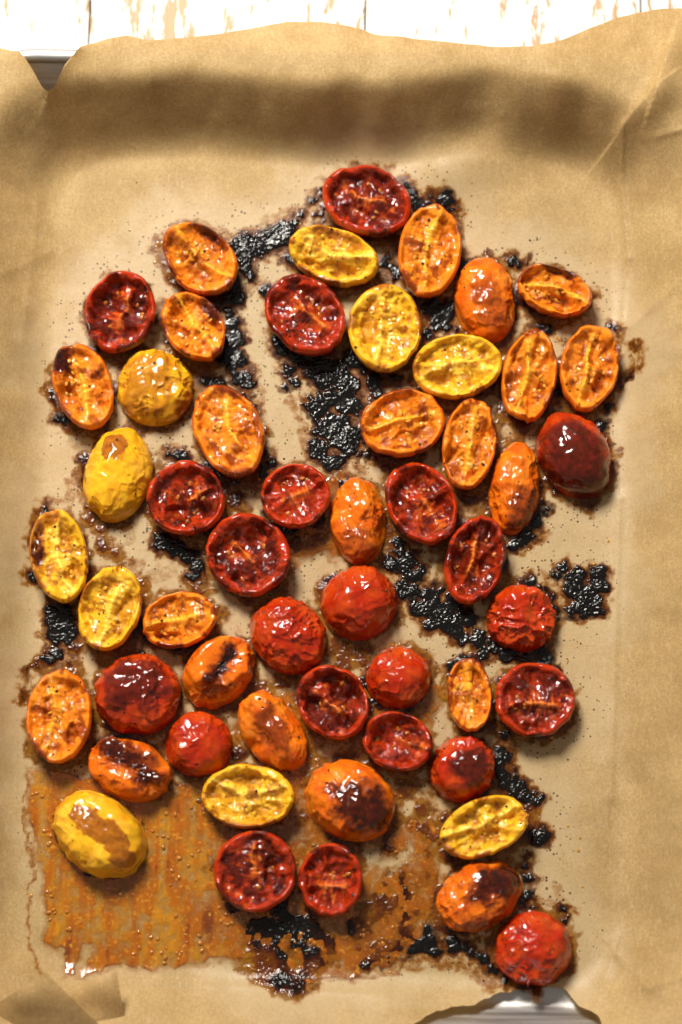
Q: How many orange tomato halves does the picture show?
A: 21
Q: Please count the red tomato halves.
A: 22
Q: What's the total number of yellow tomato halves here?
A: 10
